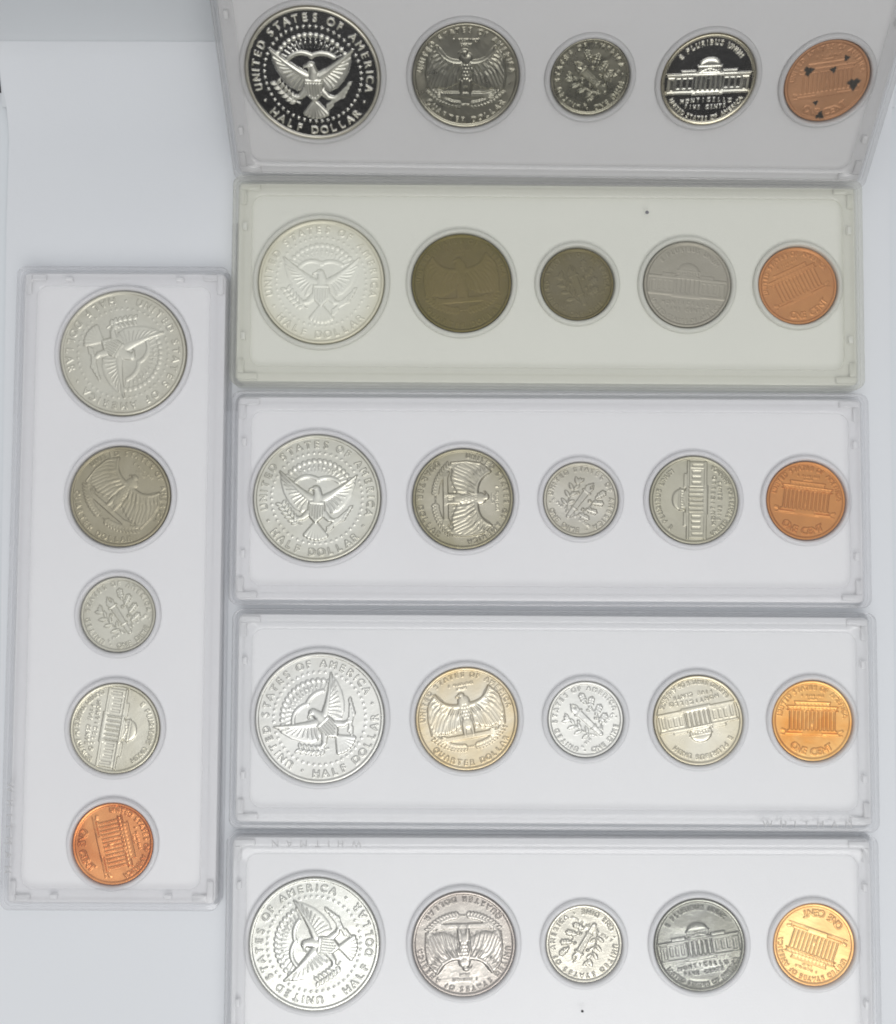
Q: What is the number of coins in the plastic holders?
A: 30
